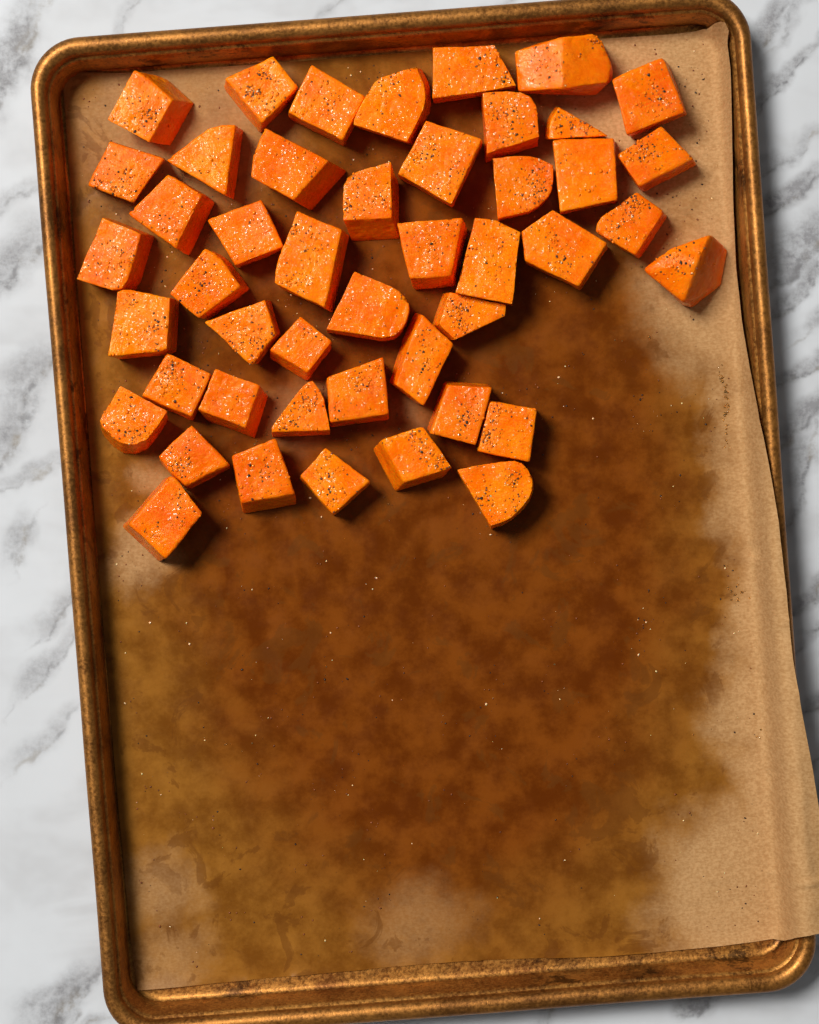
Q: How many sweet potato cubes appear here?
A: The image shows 46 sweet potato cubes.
